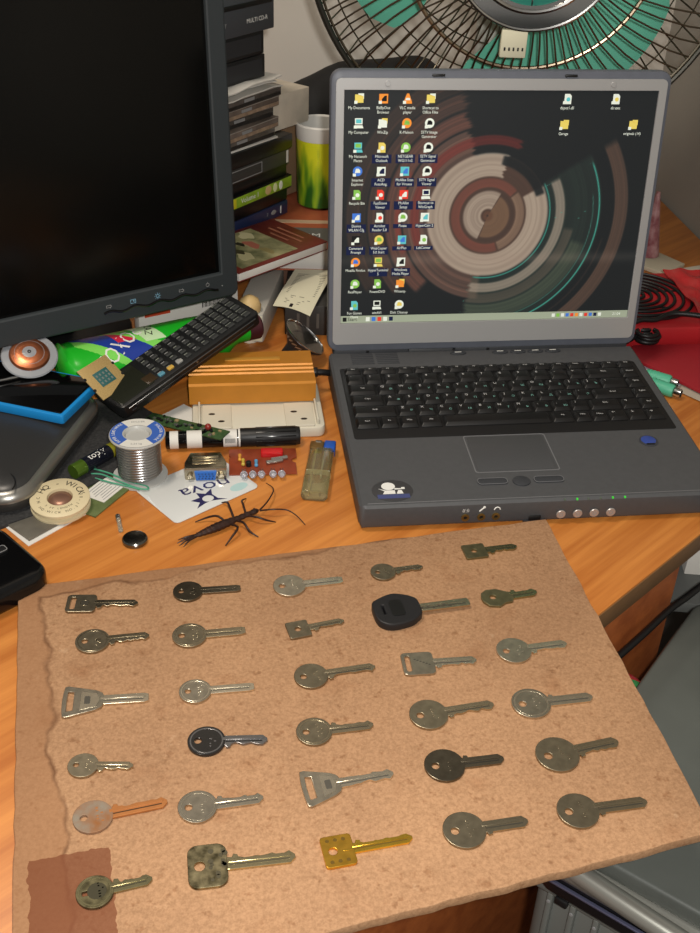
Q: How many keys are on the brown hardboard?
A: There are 30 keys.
